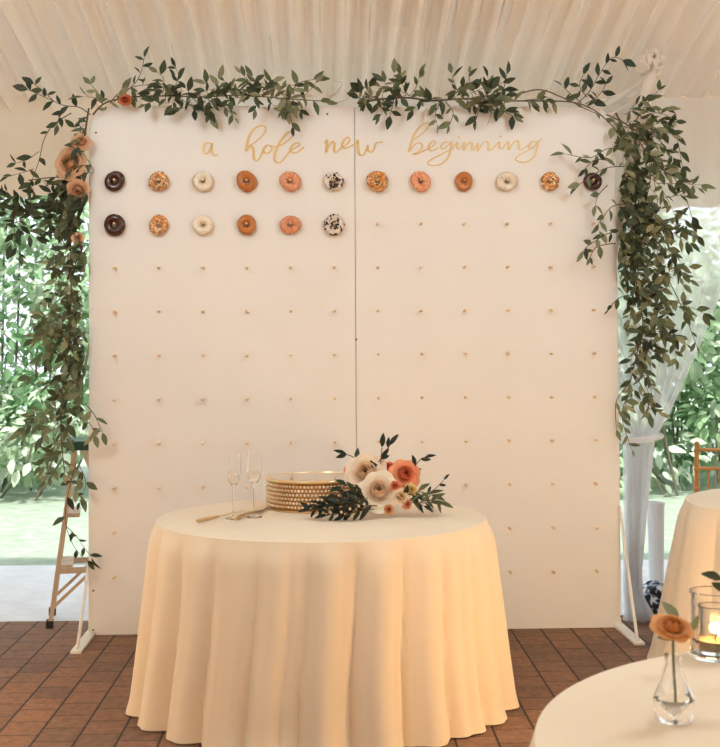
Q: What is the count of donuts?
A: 18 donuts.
